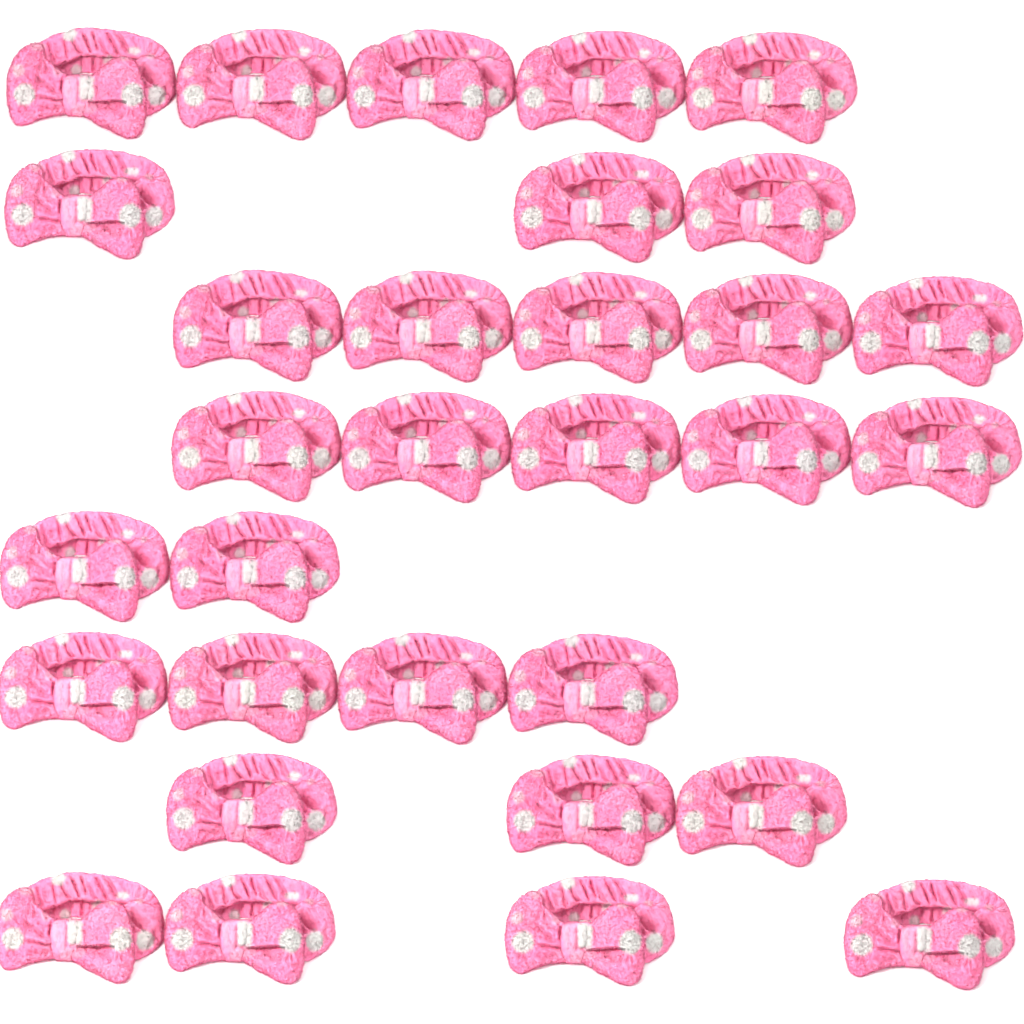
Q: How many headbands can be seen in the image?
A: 31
